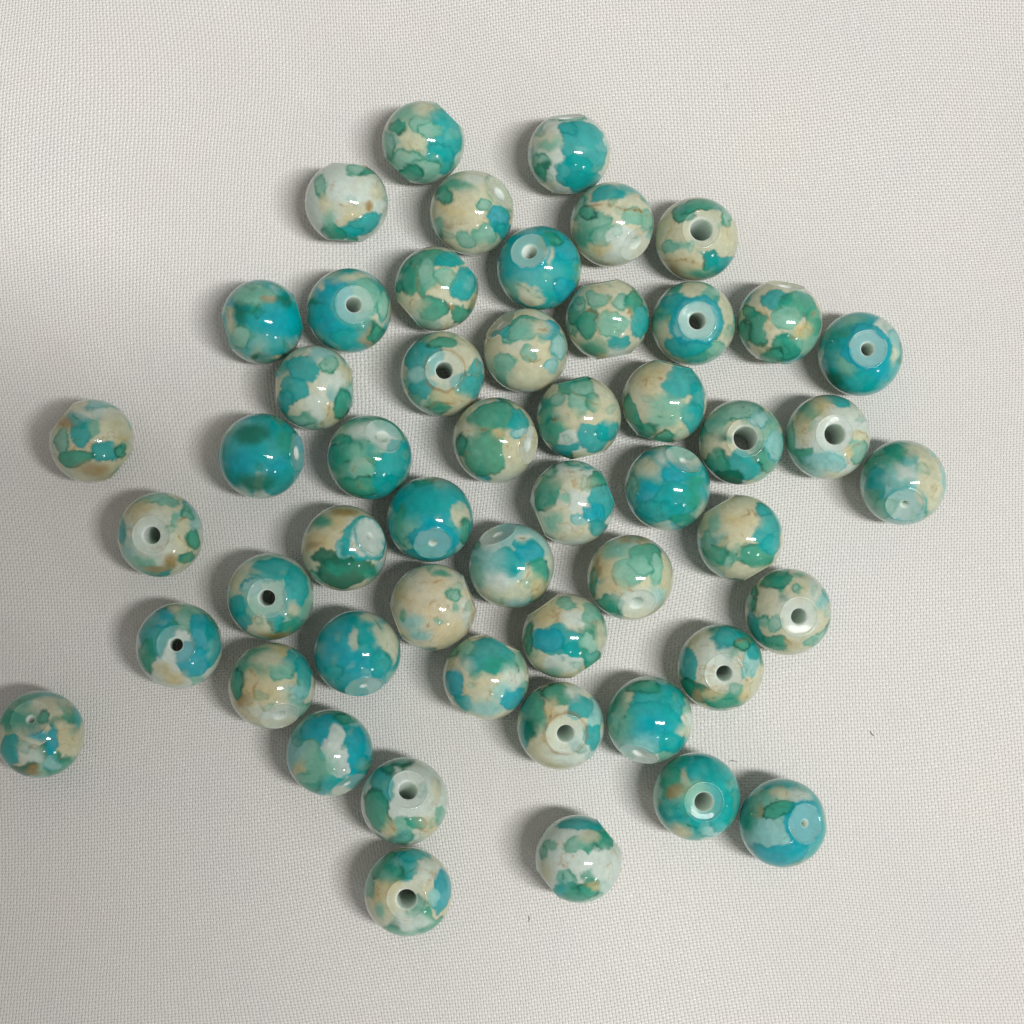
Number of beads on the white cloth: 52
